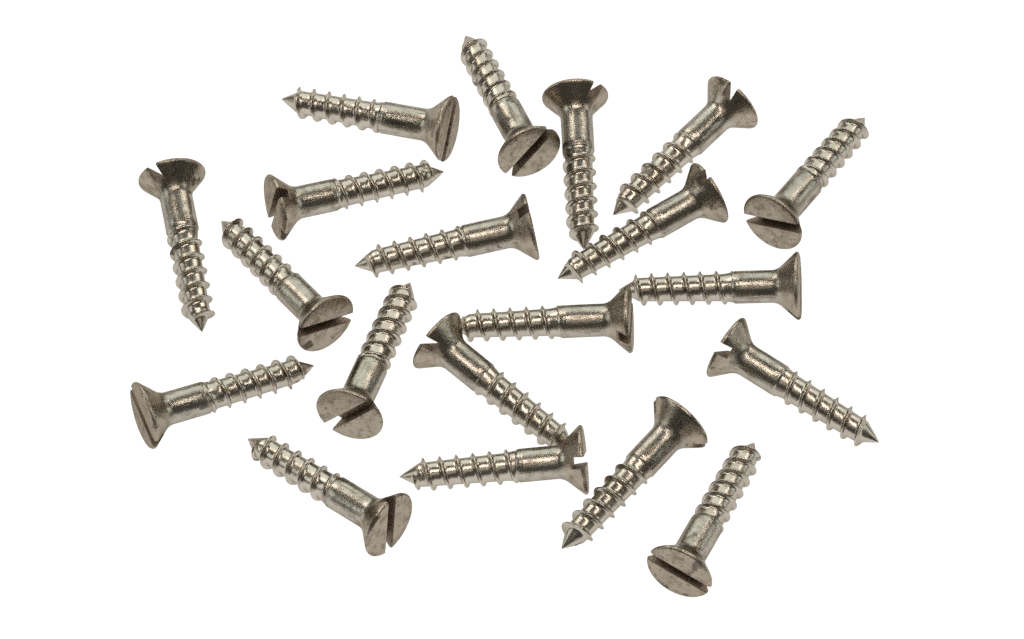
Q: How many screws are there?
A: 20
